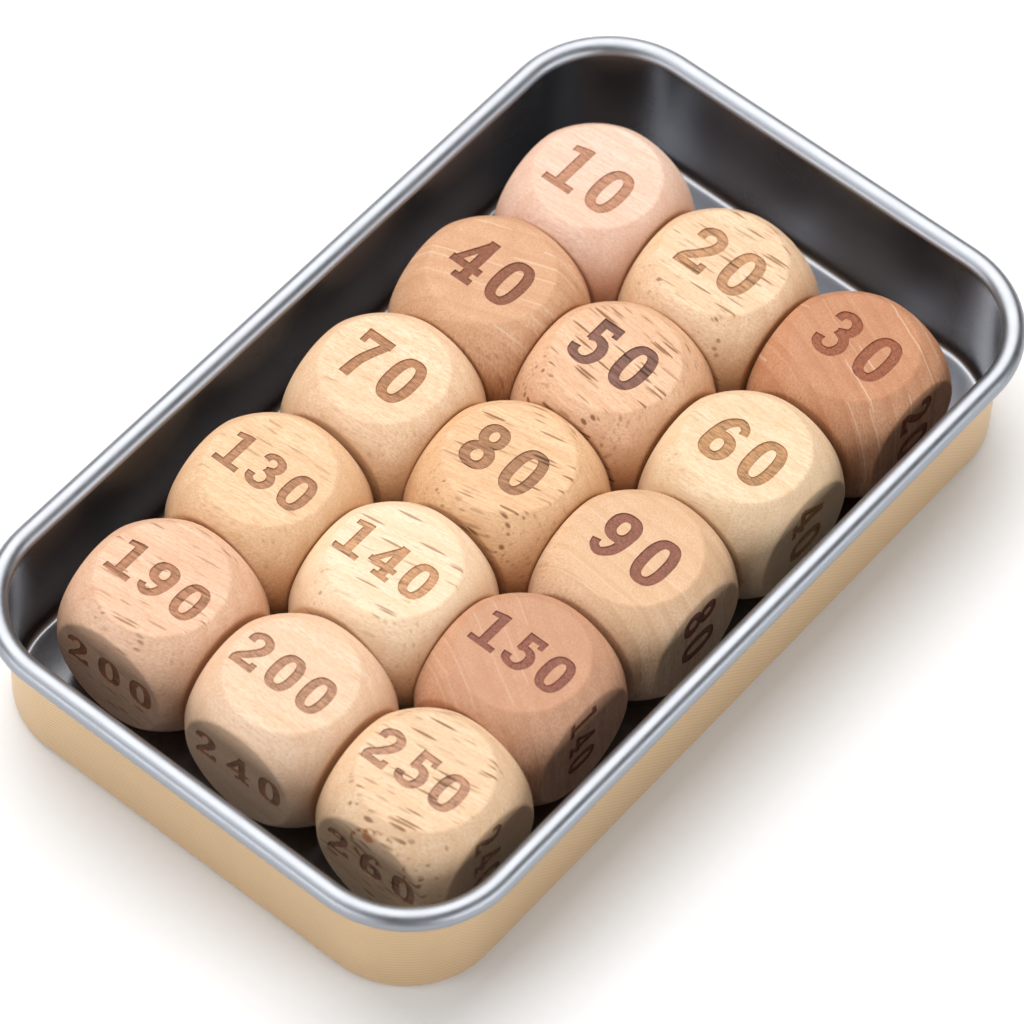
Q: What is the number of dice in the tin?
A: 15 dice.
